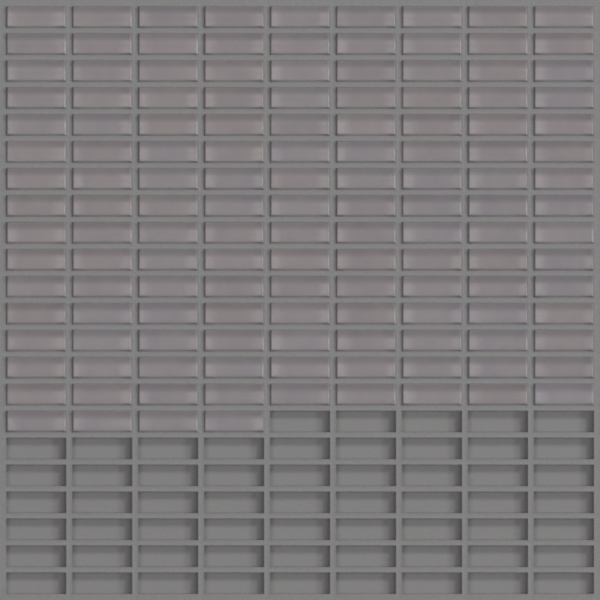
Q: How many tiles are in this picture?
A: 139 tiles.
